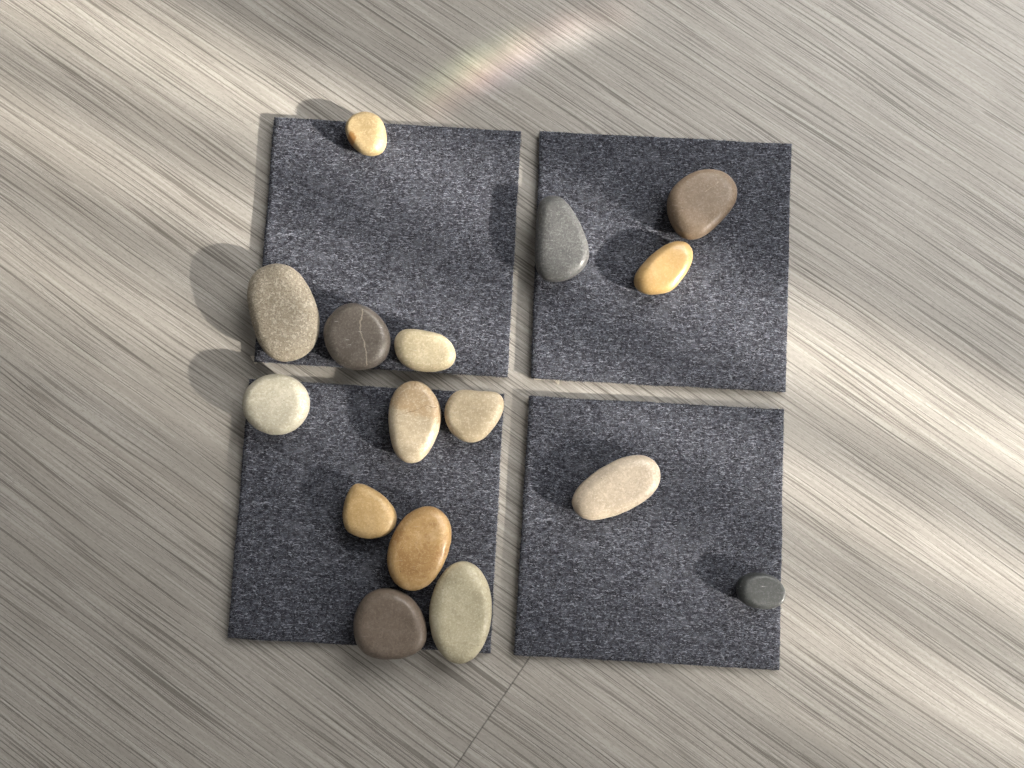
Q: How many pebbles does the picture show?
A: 16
